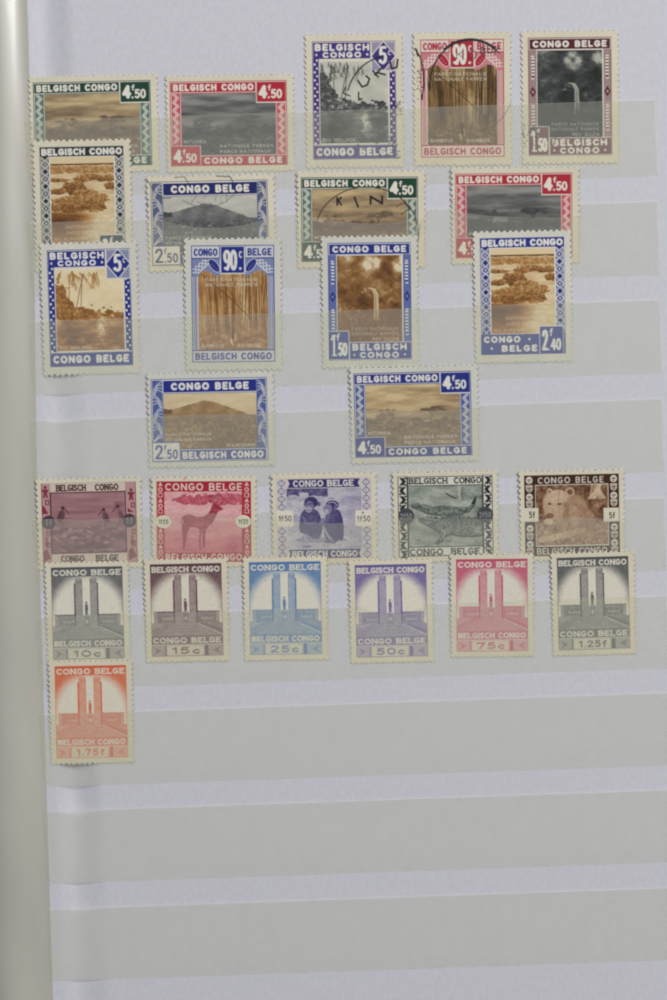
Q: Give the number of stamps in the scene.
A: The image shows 27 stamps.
